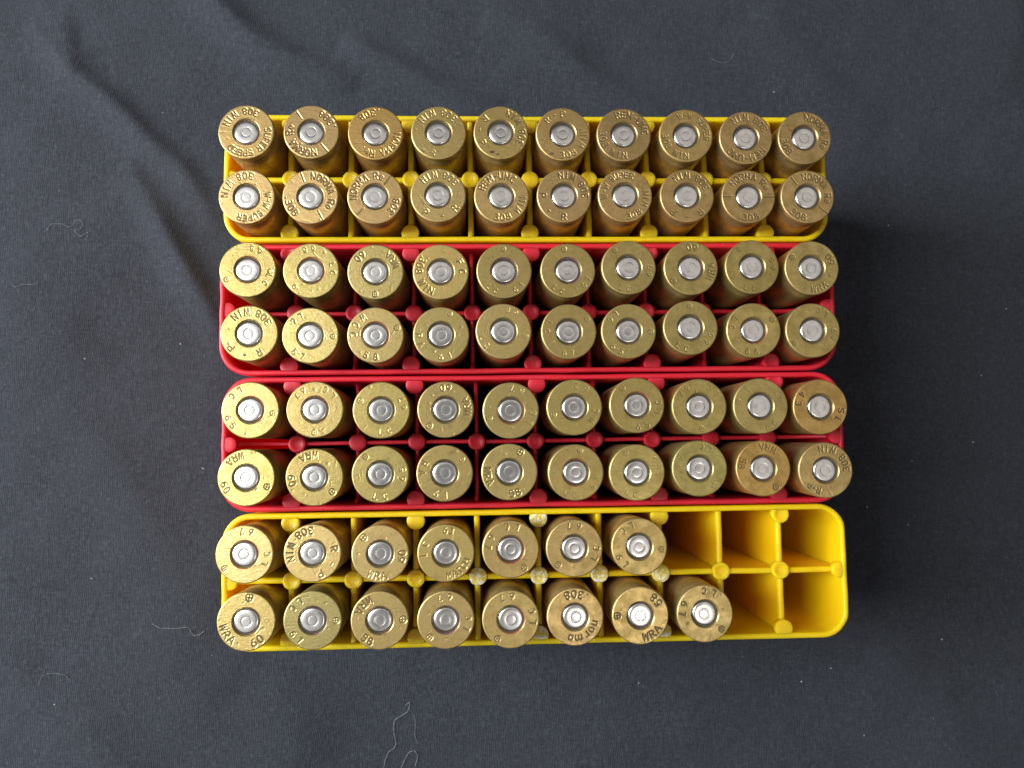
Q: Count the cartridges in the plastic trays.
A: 75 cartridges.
